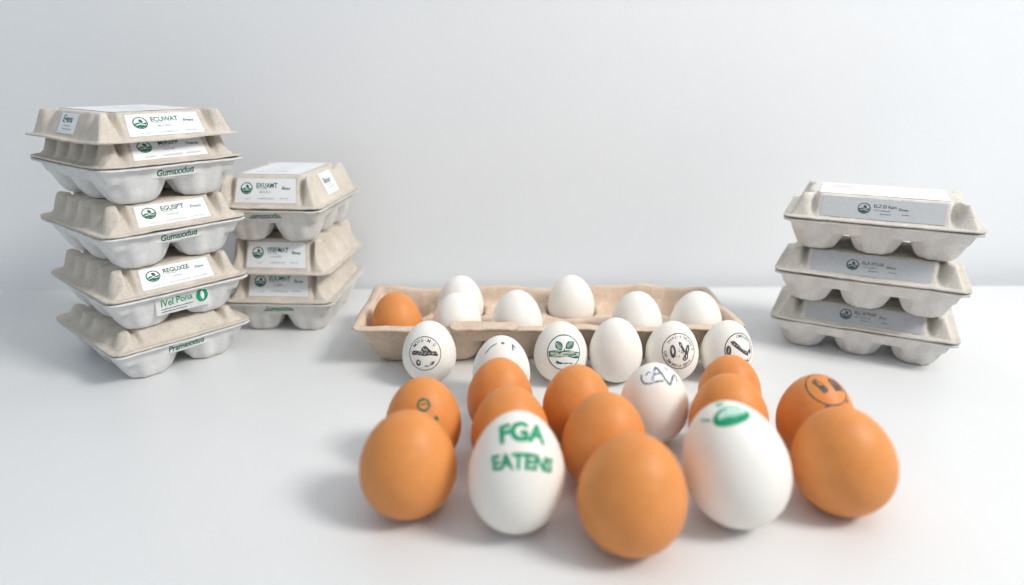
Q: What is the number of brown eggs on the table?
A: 12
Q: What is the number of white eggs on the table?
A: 15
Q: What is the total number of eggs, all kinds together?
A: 27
